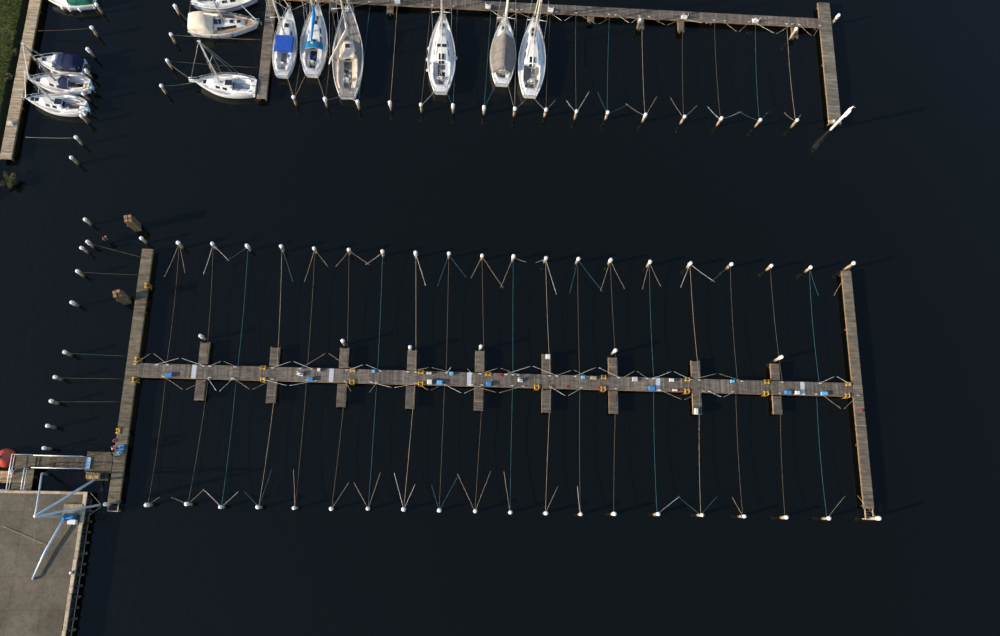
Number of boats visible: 13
